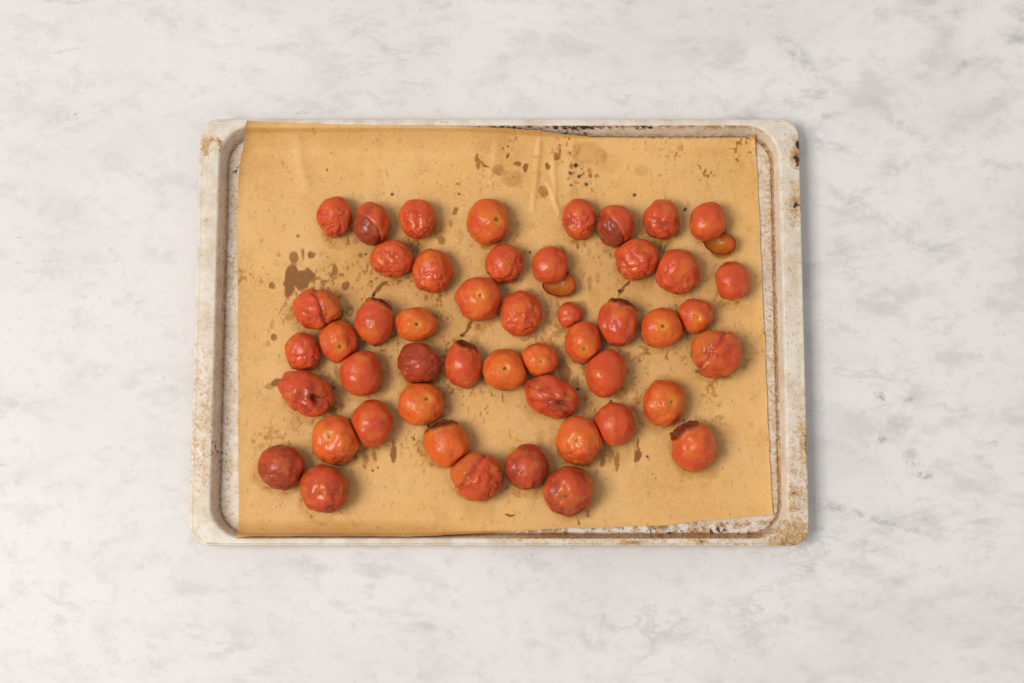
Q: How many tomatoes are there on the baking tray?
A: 49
